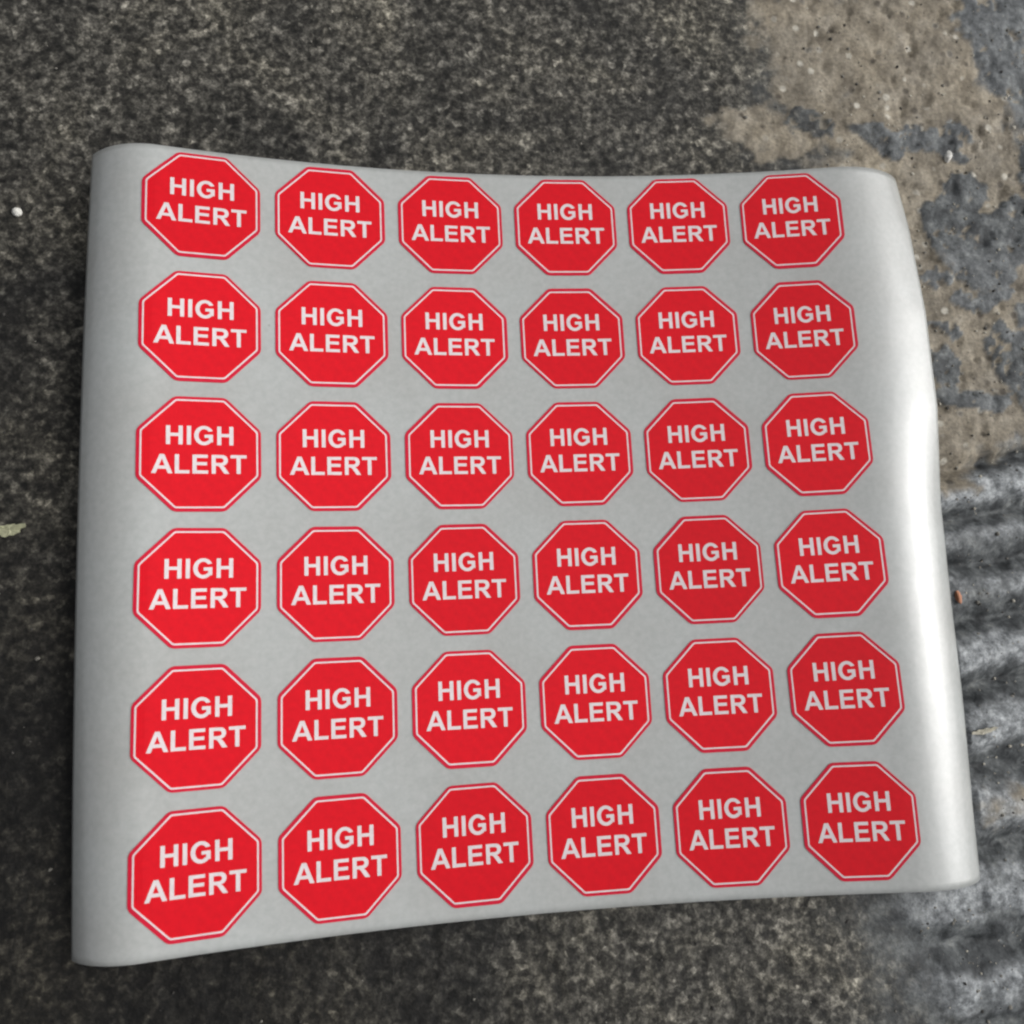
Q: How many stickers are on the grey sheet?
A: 36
